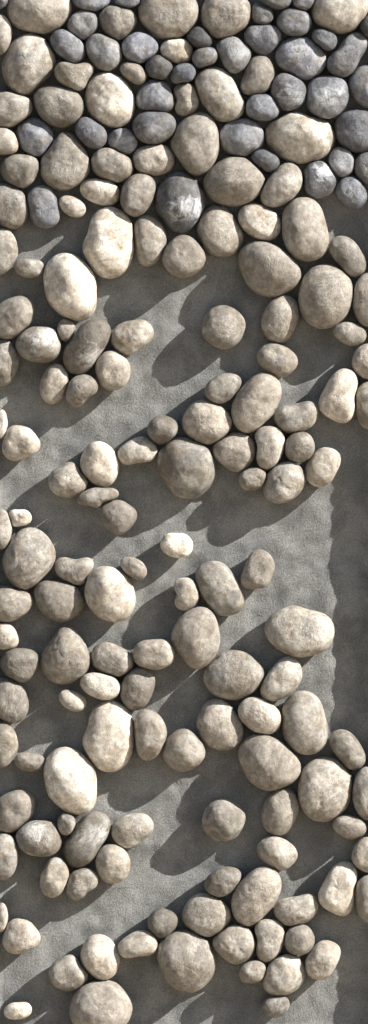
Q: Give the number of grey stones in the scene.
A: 39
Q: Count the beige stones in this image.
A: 151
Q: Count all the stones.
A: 190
